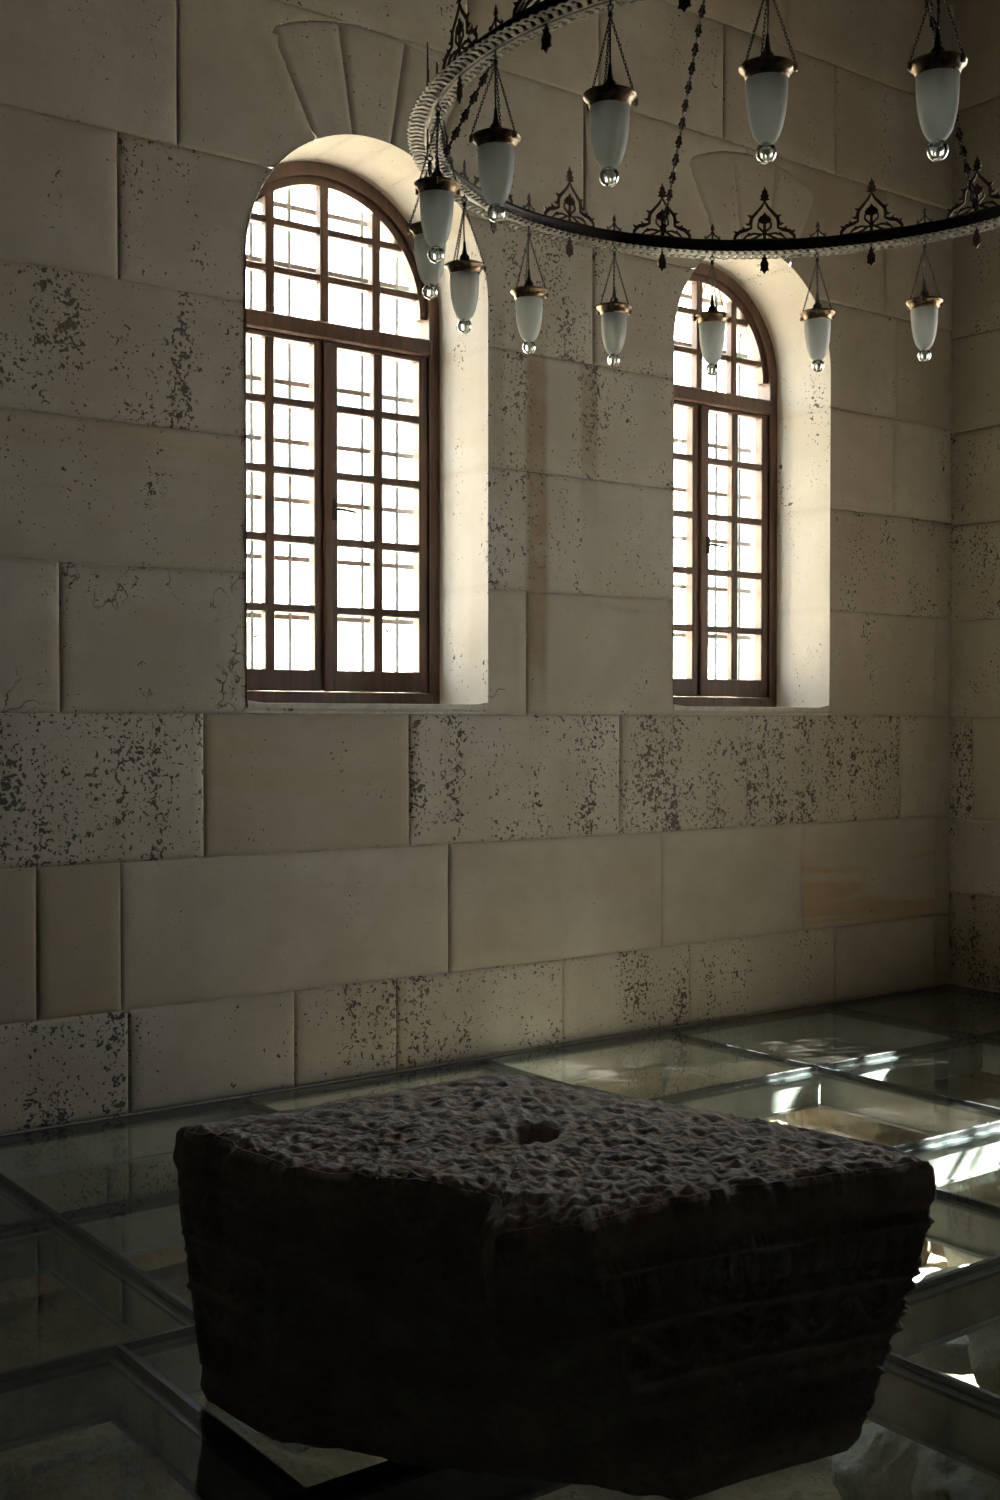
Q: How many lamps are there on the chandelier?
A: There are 12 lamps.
